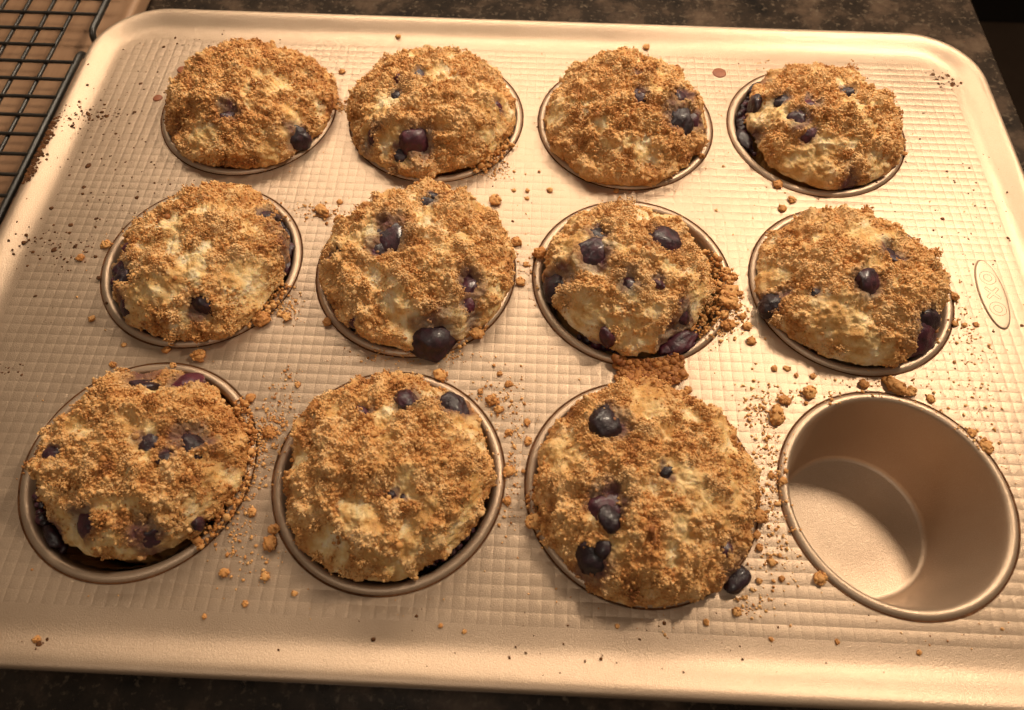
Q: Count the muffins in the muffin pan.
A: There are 11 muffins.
